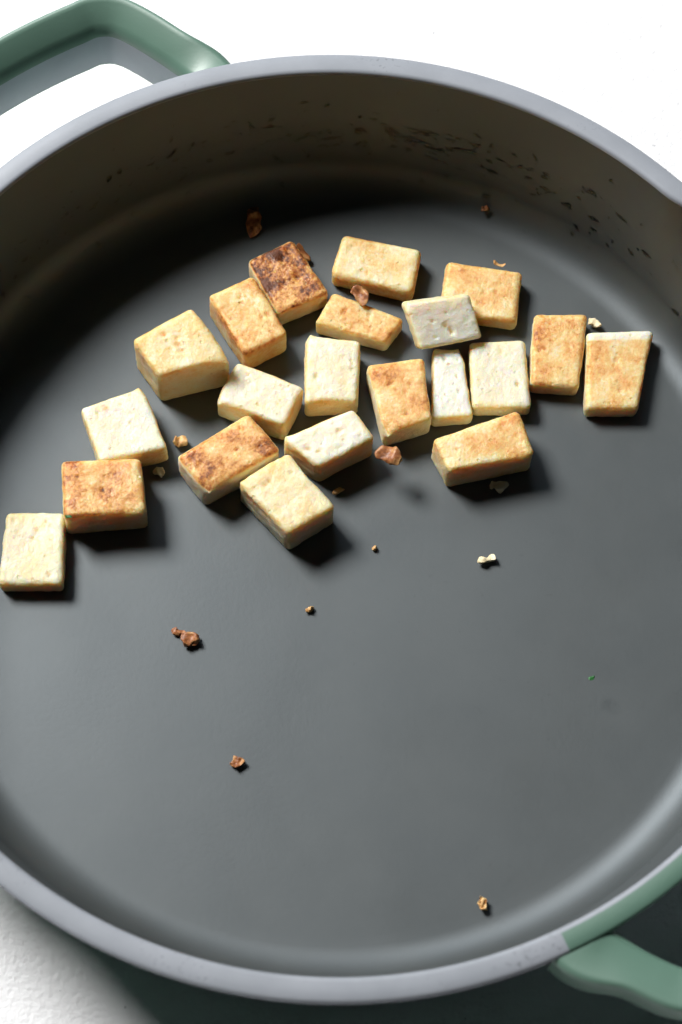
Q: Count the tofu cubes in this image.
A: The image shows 21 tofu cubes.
